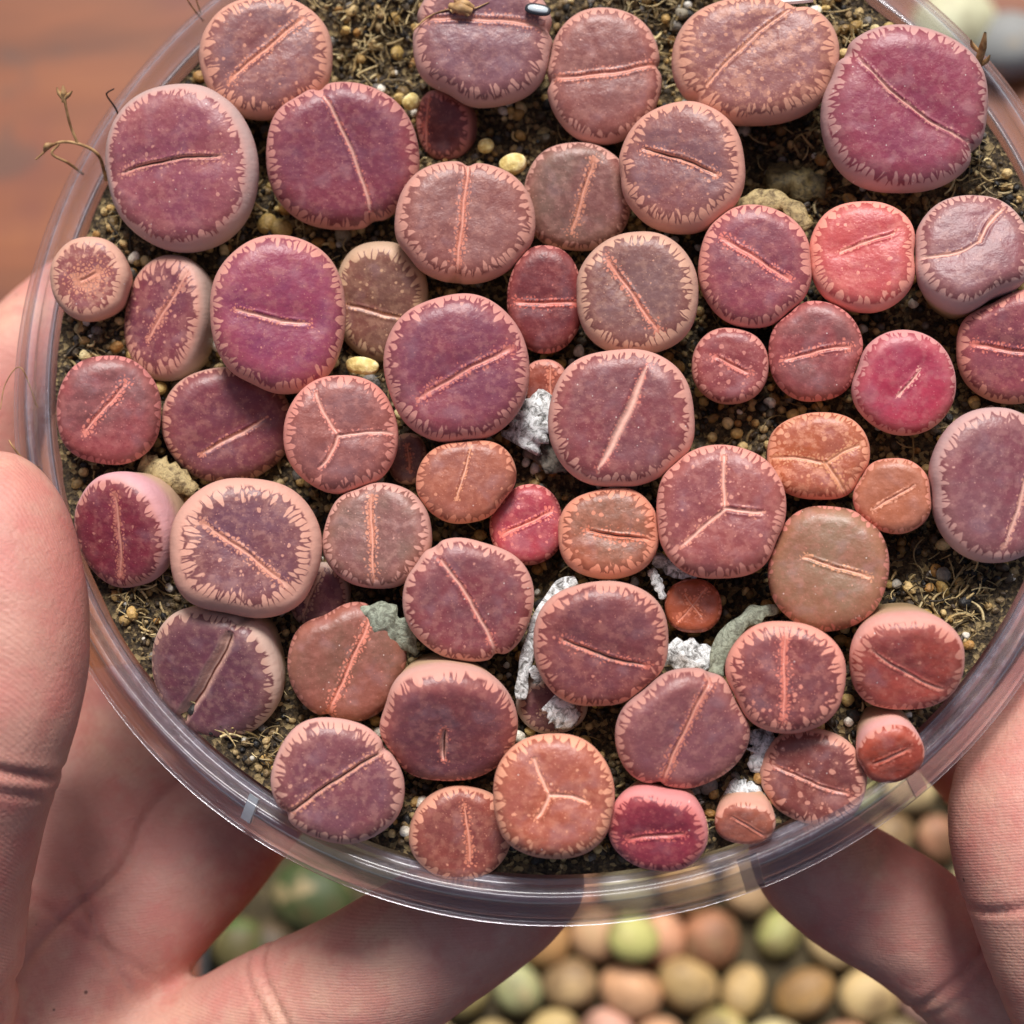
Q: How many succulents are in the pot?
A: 60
